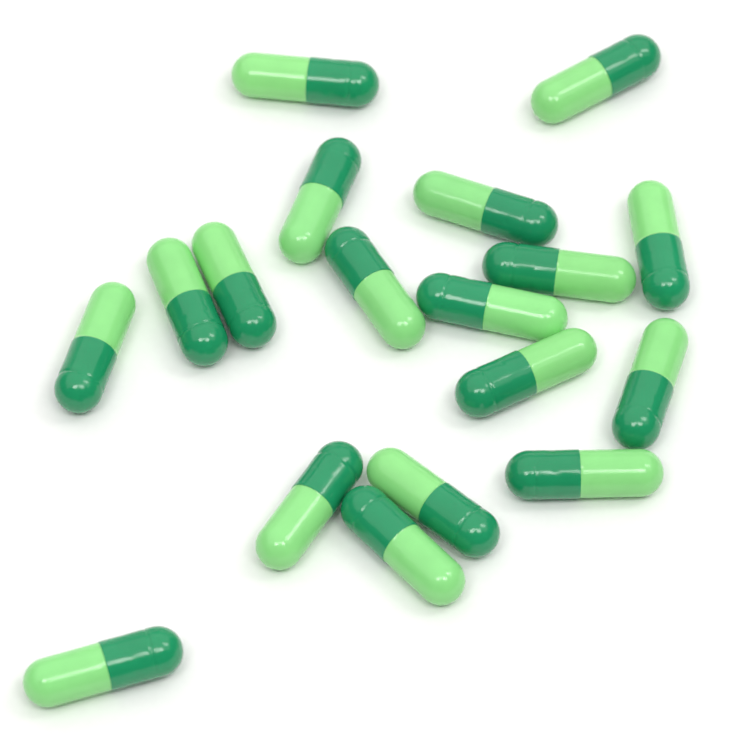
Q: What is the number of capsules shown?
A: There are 18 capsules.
